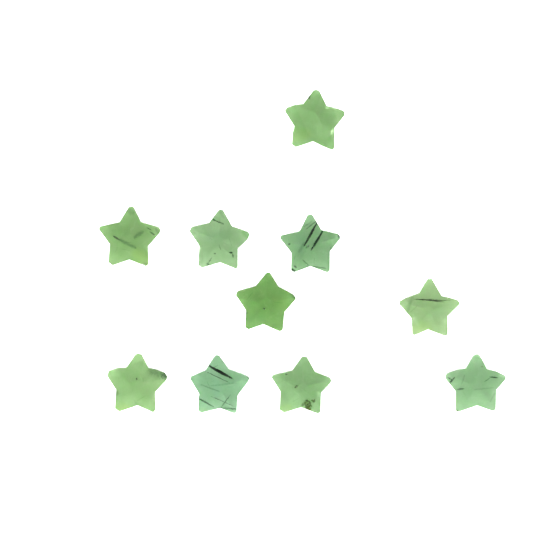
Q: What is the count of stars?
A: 10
